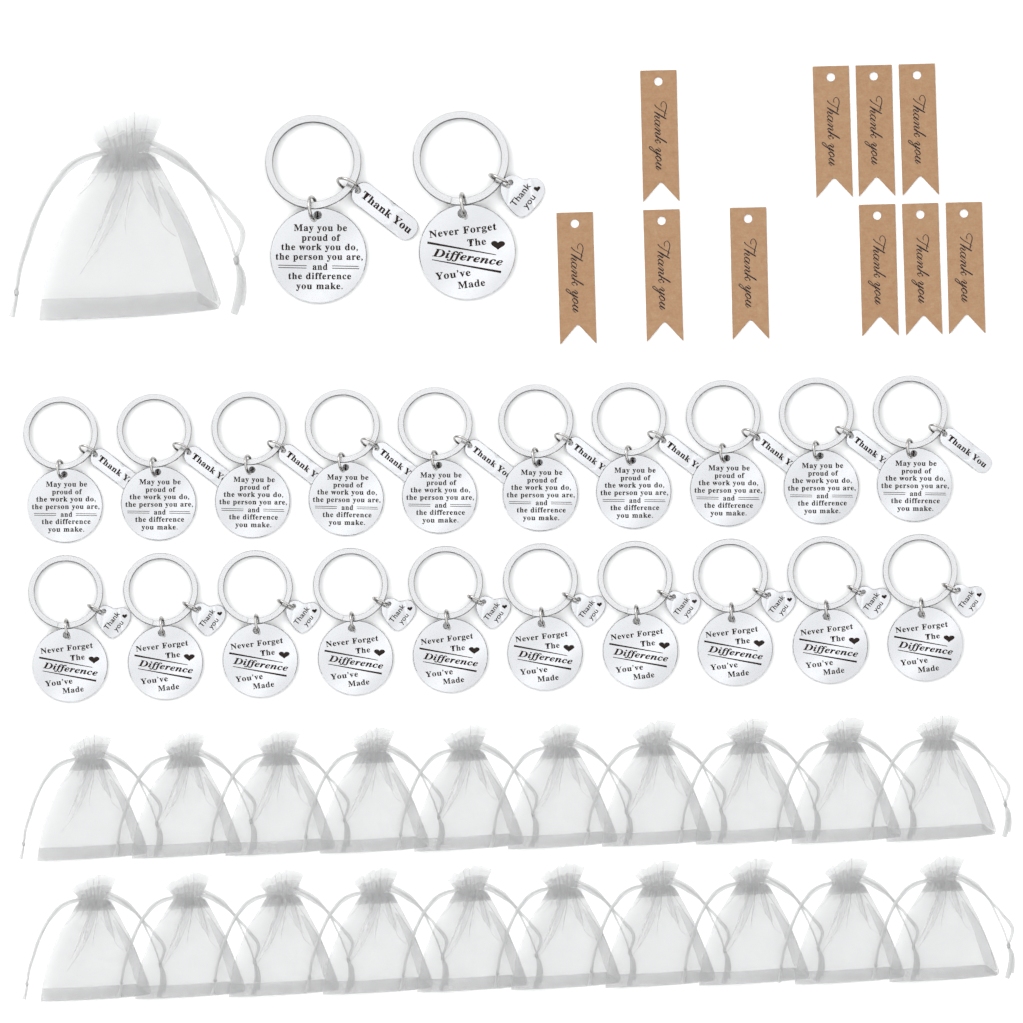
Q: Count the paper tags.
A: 10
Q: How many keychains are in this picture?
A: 22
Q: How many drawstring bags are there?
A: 21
